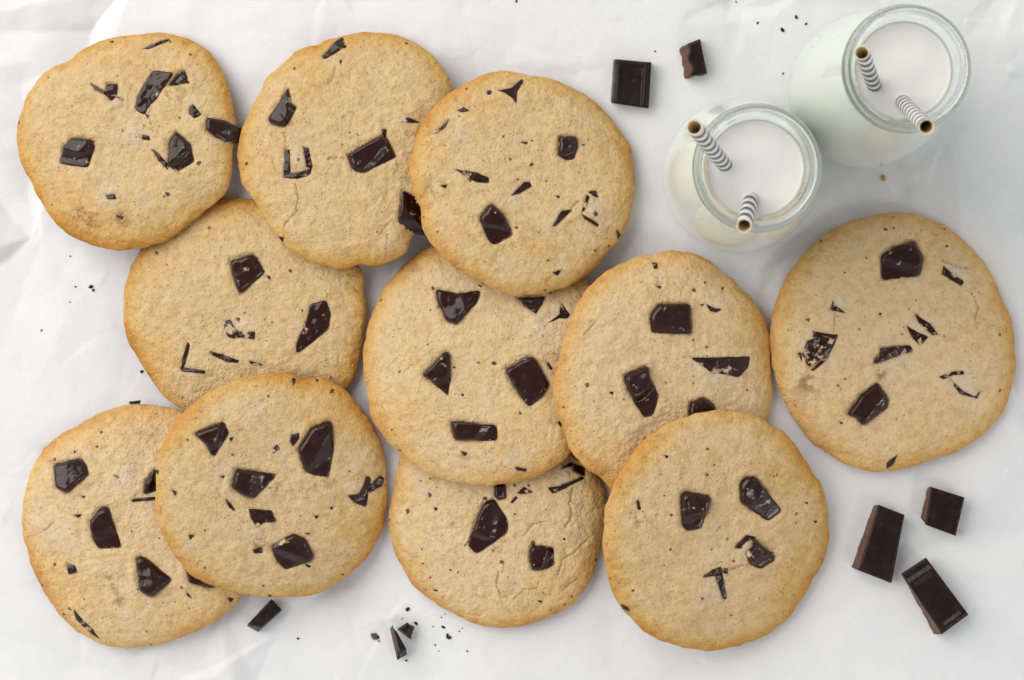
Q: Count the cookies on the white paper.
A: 11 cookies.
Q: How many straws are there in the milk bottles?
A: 4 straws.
